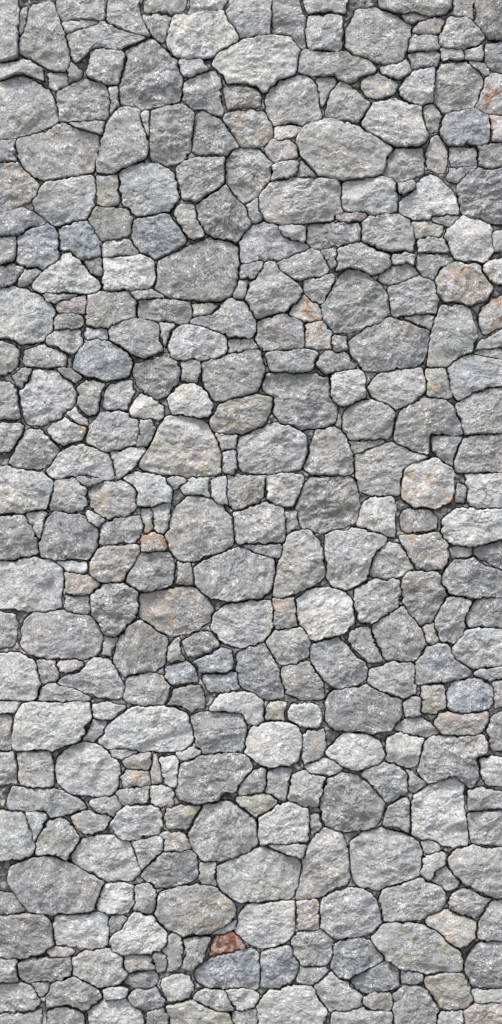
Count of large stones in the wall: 200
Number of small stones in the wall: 200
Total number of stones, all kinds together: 400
